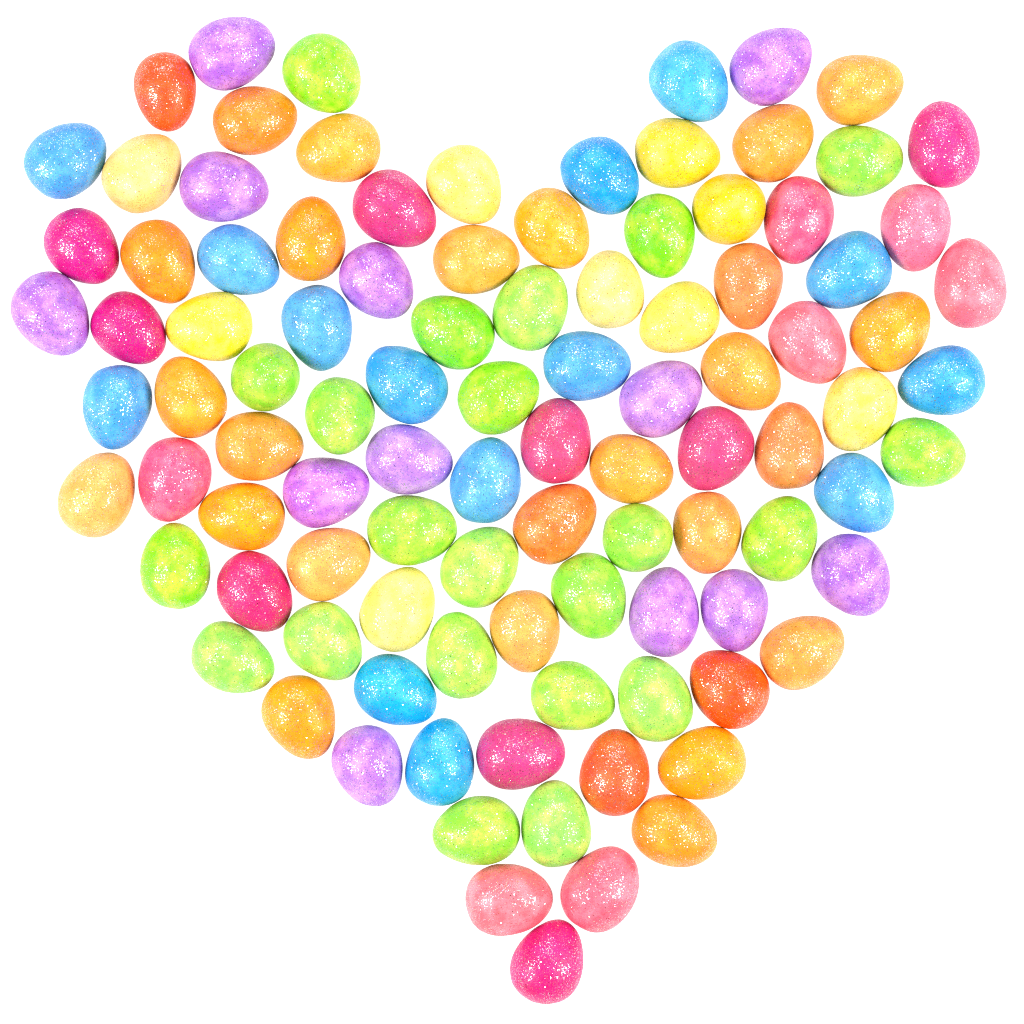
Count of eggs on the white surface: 101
